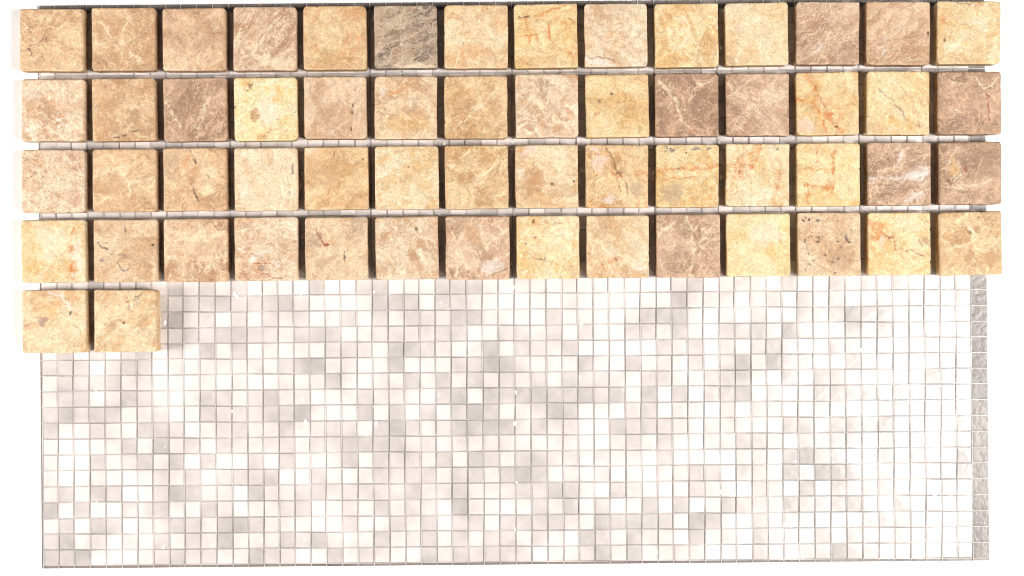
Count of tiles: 58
